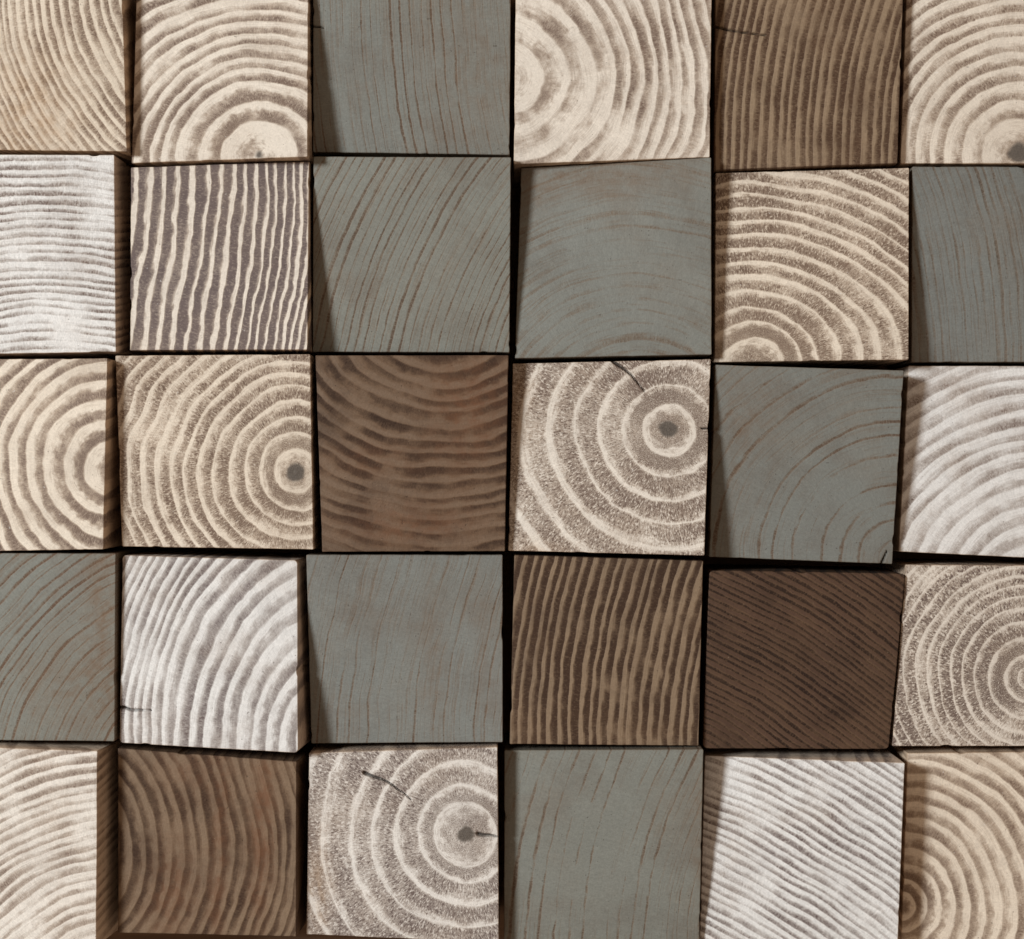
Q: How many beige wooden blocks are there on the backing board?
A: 17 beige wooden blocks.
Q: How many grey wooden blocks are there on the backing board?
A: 8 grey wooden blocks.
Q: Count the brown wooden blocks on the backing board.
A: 5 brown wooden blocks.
